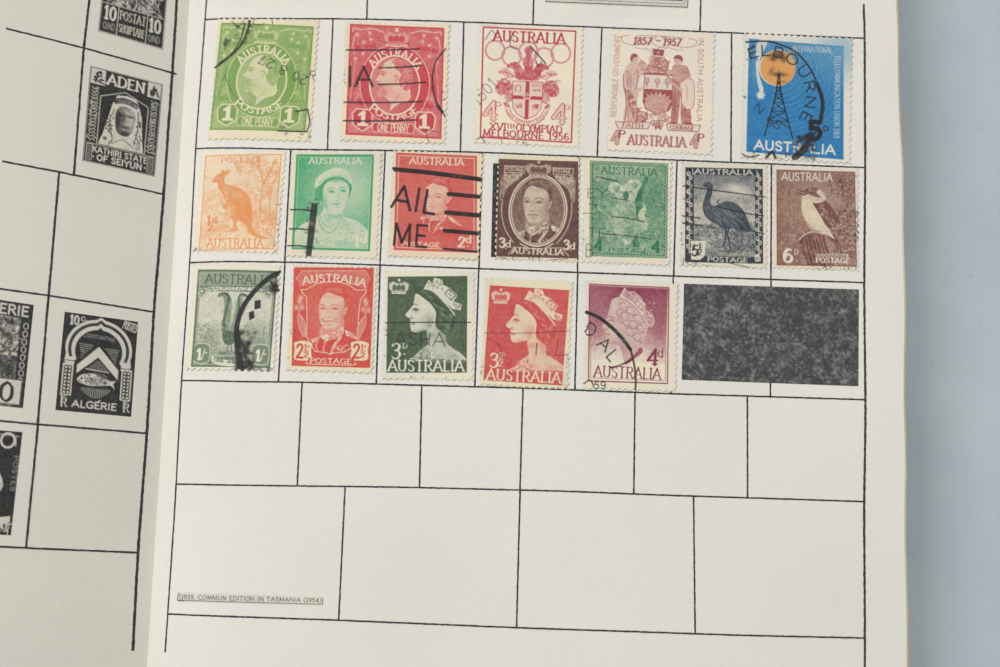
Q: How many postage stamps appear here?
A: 17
